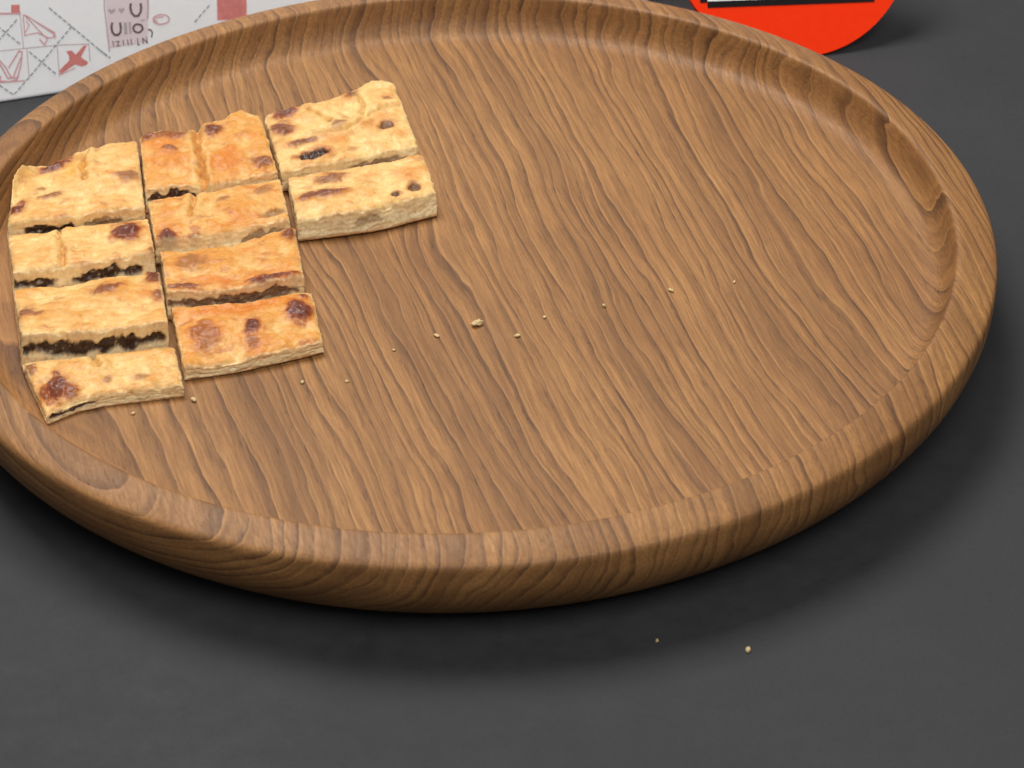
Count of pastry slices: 10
